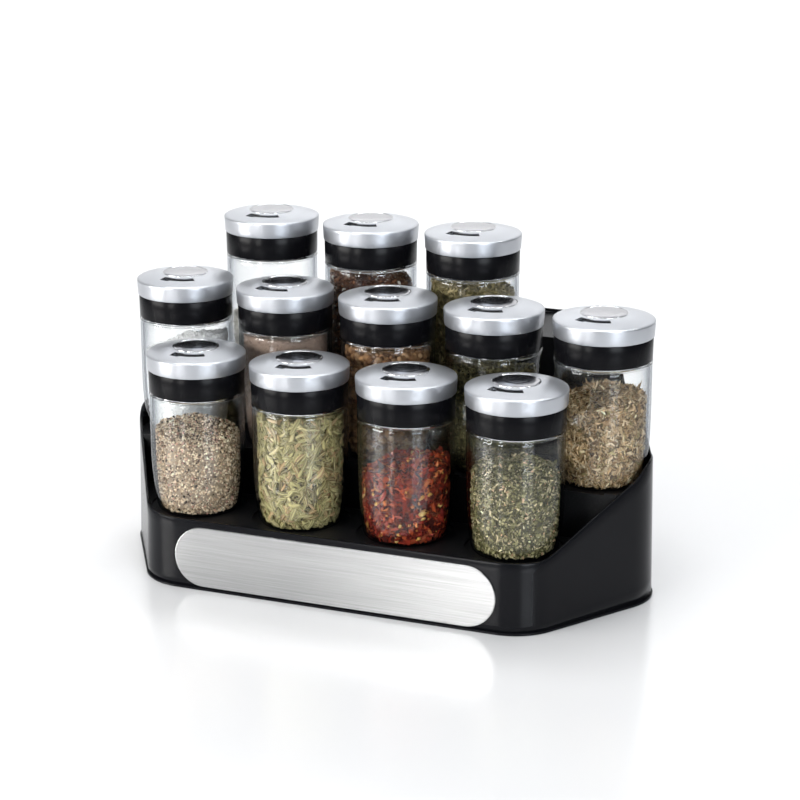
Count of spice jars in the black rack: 12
